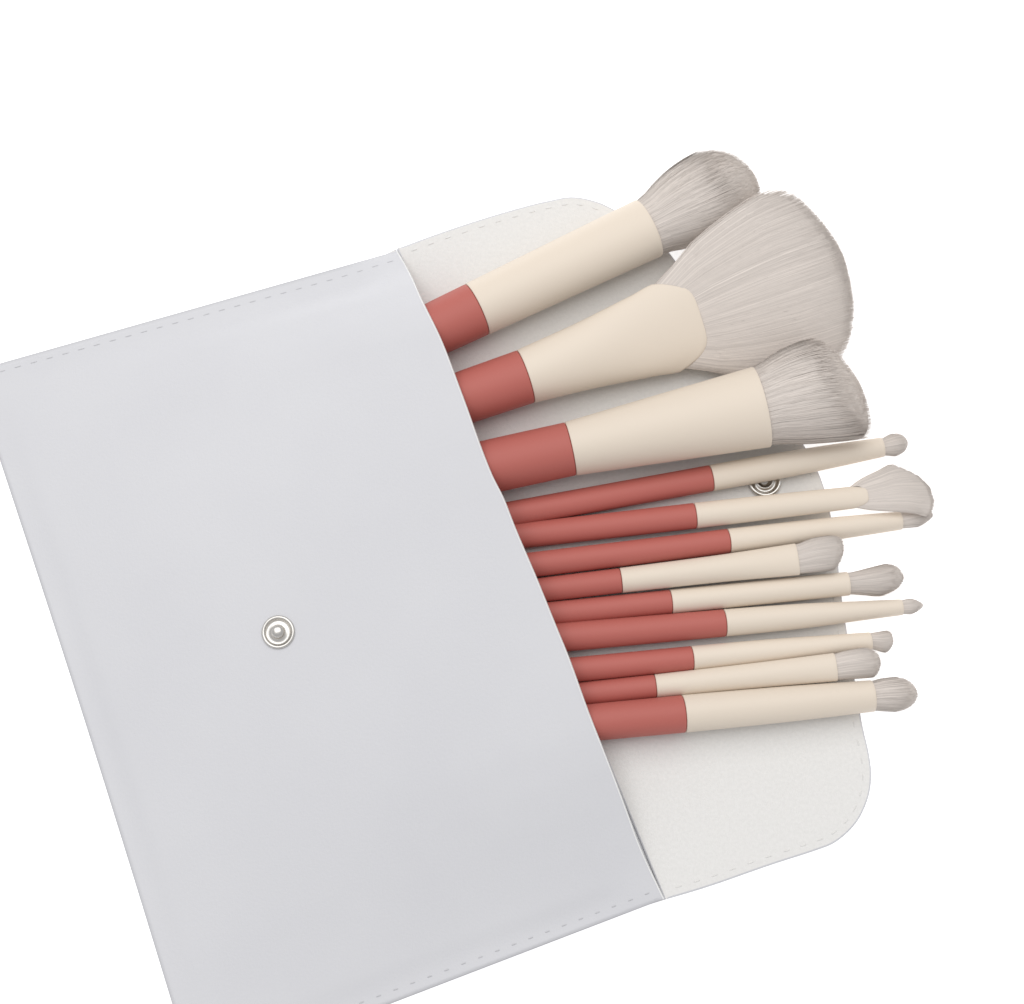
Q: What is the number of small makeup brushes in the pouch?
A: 9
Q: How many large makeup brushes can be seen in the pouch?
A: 3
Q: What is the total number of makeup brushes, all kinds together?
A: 12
